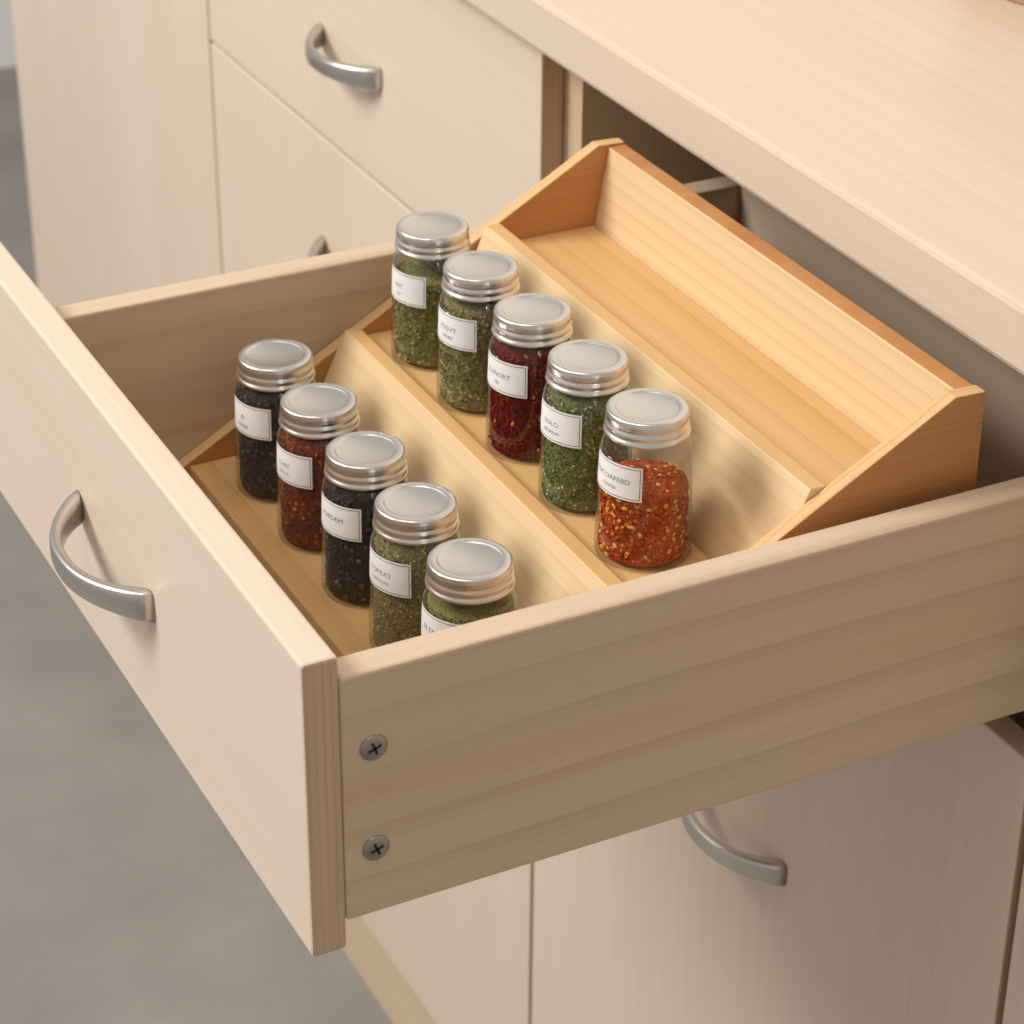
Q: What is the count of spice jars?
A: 10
